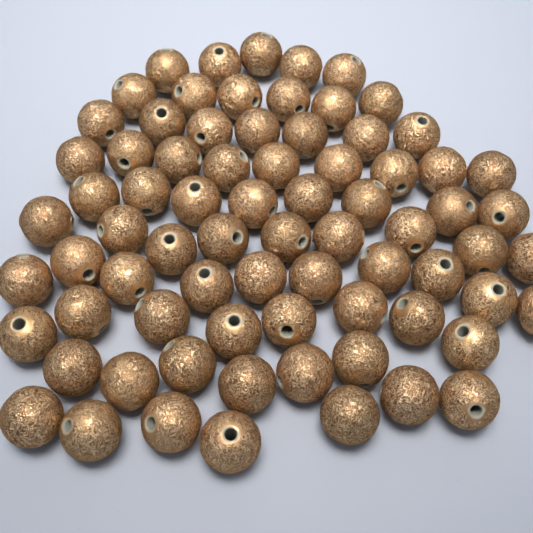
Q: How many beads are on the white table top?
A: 75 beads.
